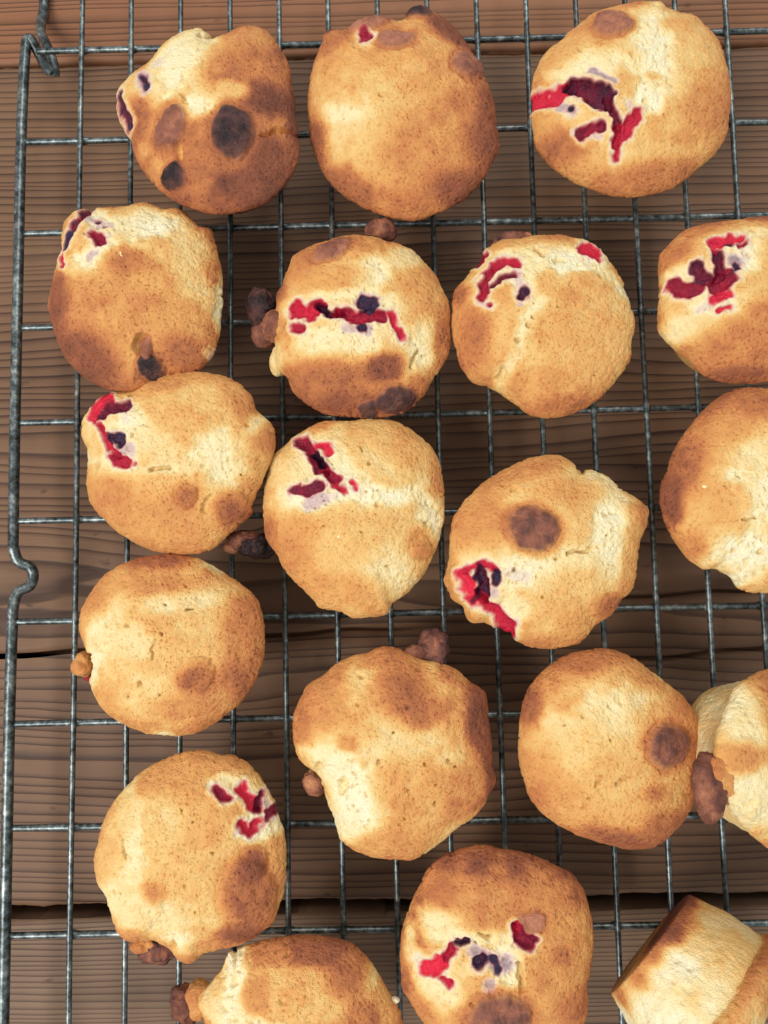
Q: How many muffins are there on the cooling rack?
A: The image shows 19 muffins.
